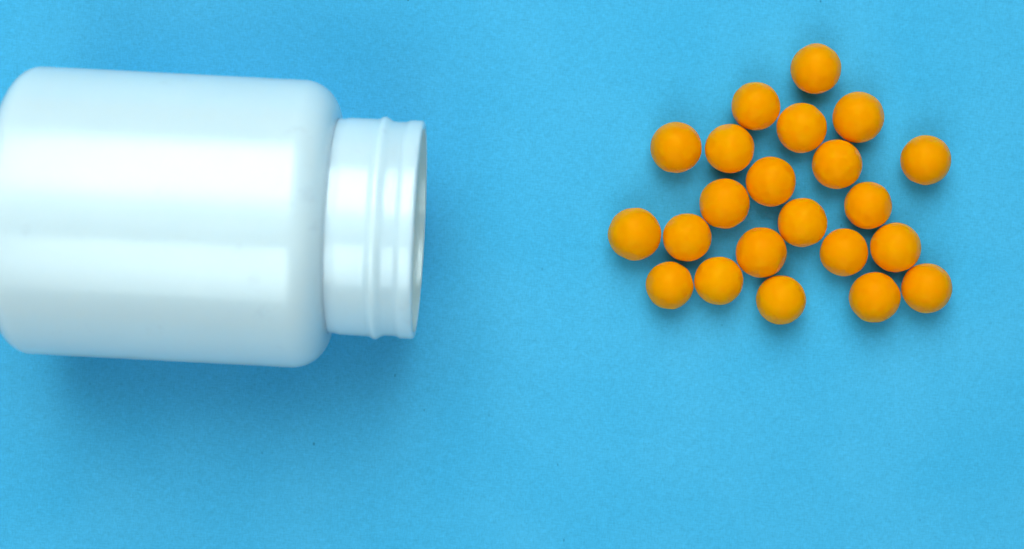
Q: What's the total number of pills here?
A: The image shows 22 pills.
